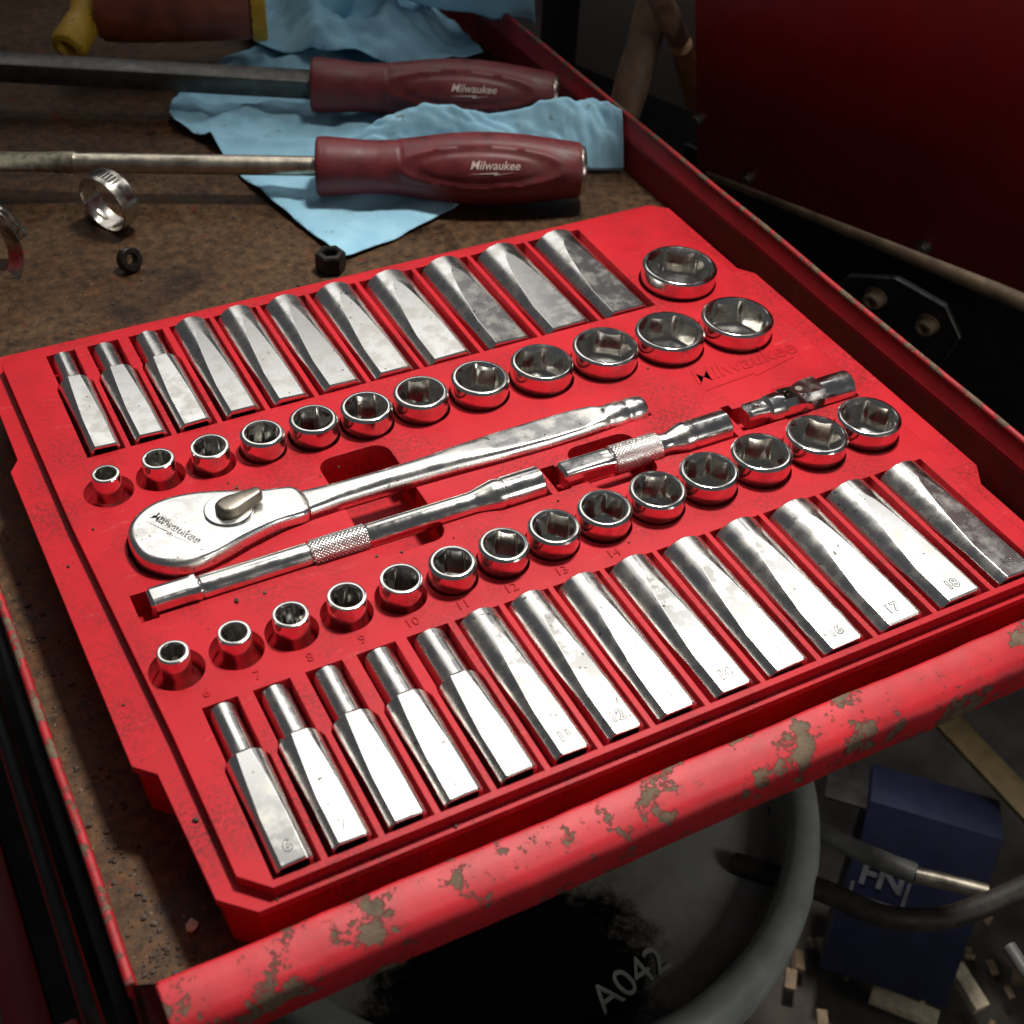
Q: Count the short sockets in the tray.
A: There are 27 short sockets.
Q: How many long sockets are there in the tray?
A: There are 25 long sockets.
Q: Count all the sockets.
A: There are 52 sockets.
